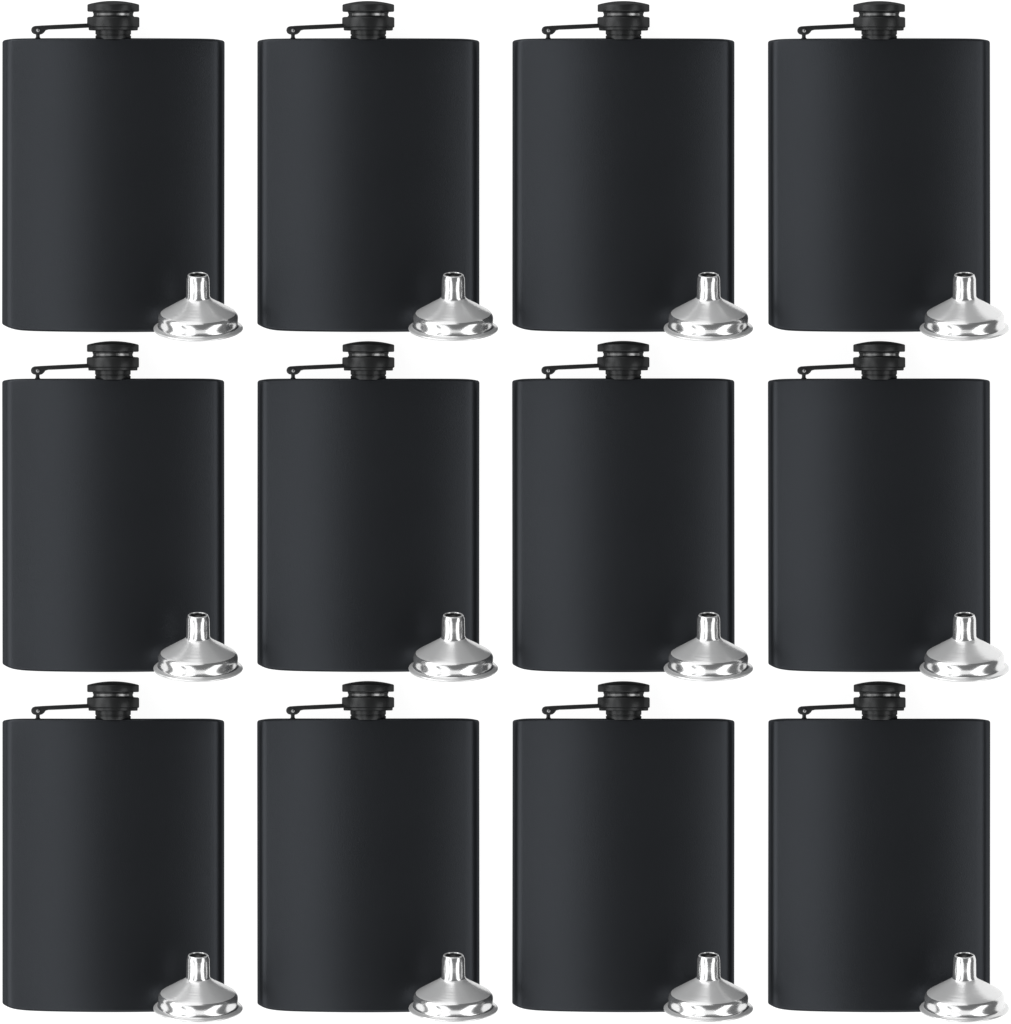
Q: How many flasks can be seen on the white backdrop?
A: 12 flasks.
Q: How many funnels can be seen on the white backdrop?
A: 12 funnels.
